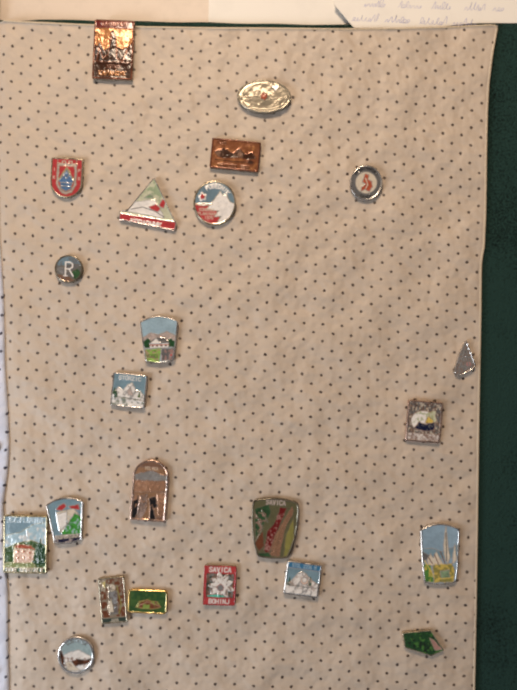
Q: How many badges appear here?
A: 23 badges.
